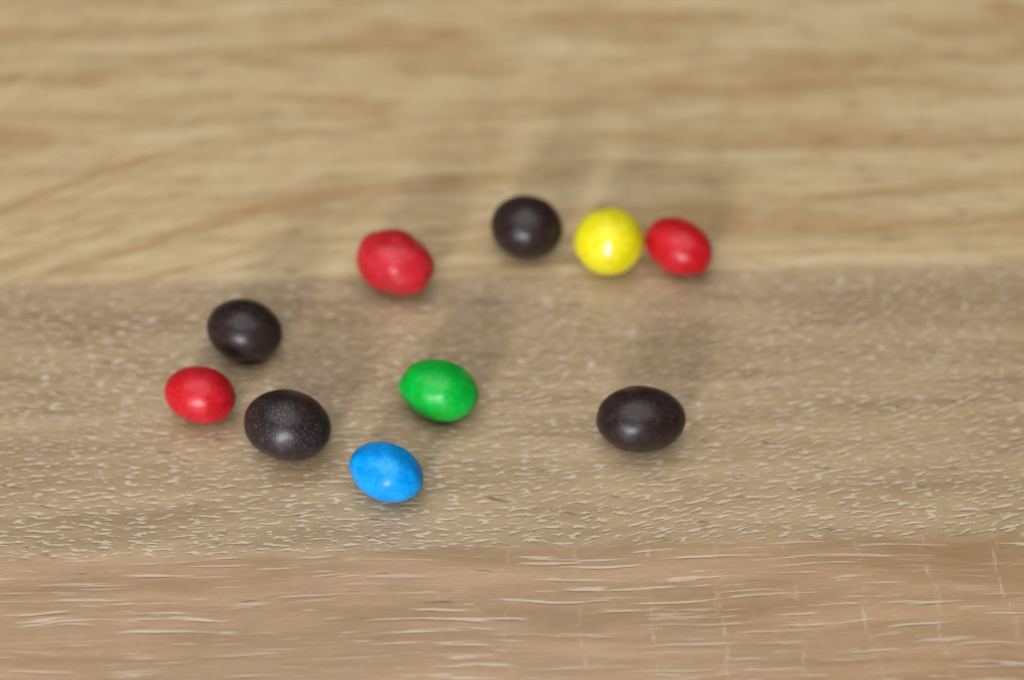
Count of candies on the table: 10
